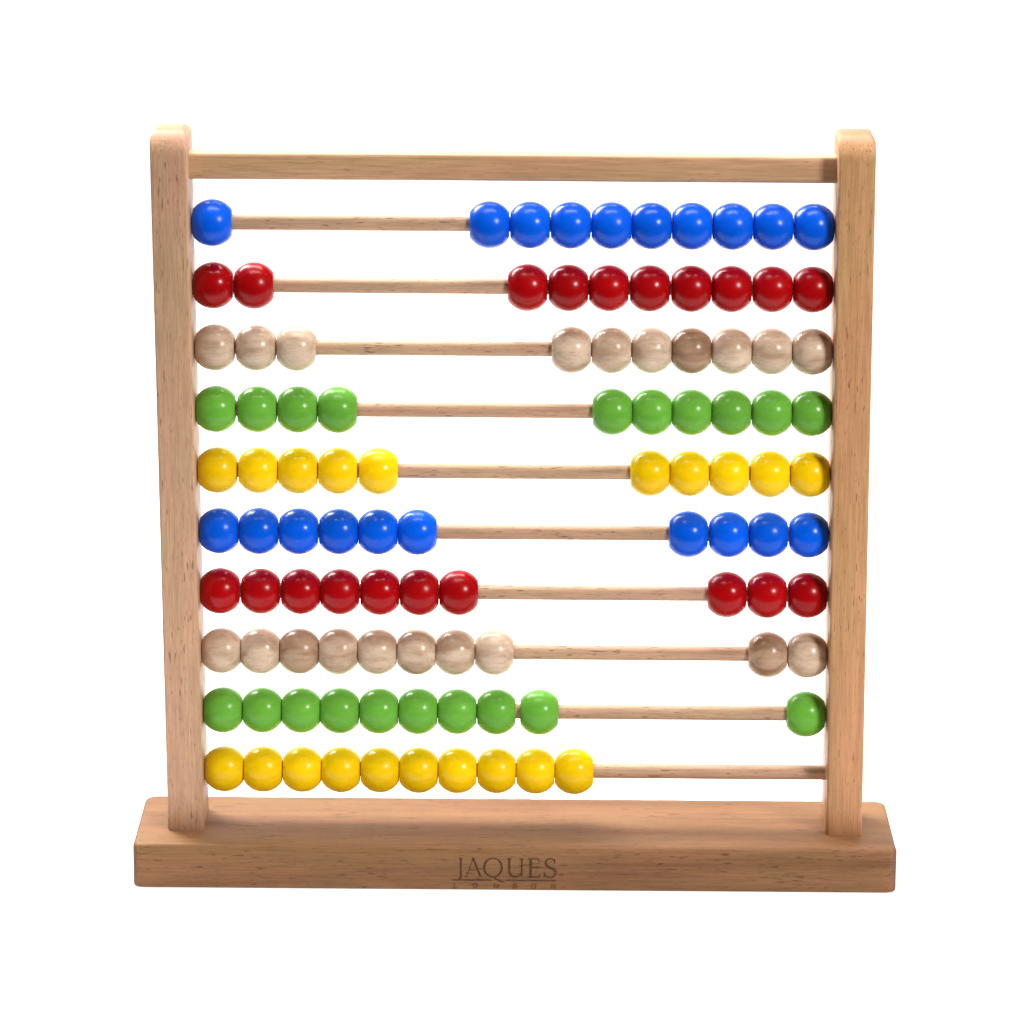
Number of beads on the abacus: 100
